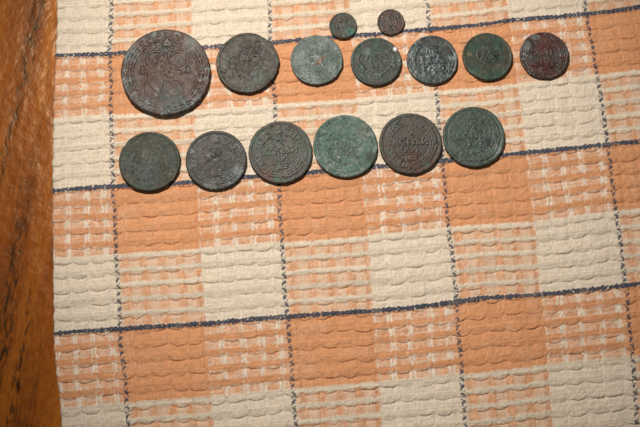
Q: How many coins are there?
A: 15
